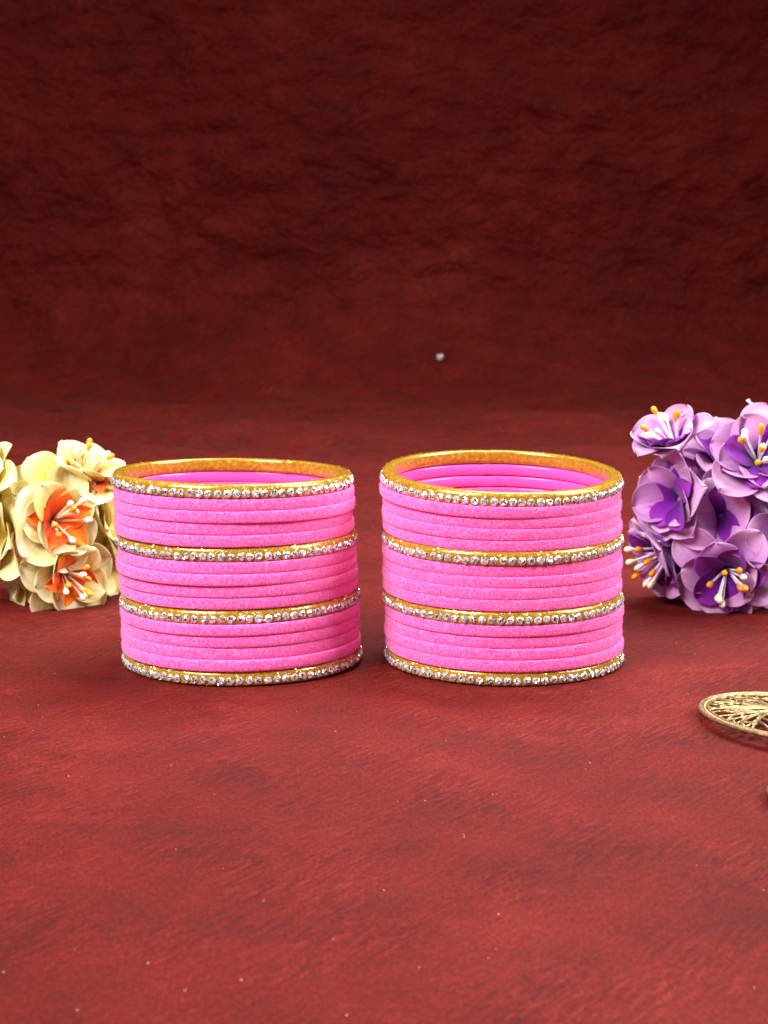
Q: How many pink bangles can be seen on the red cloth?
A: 24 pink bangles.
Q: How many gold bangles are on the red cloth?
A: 8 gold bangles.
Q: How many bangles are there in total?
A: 32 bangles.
